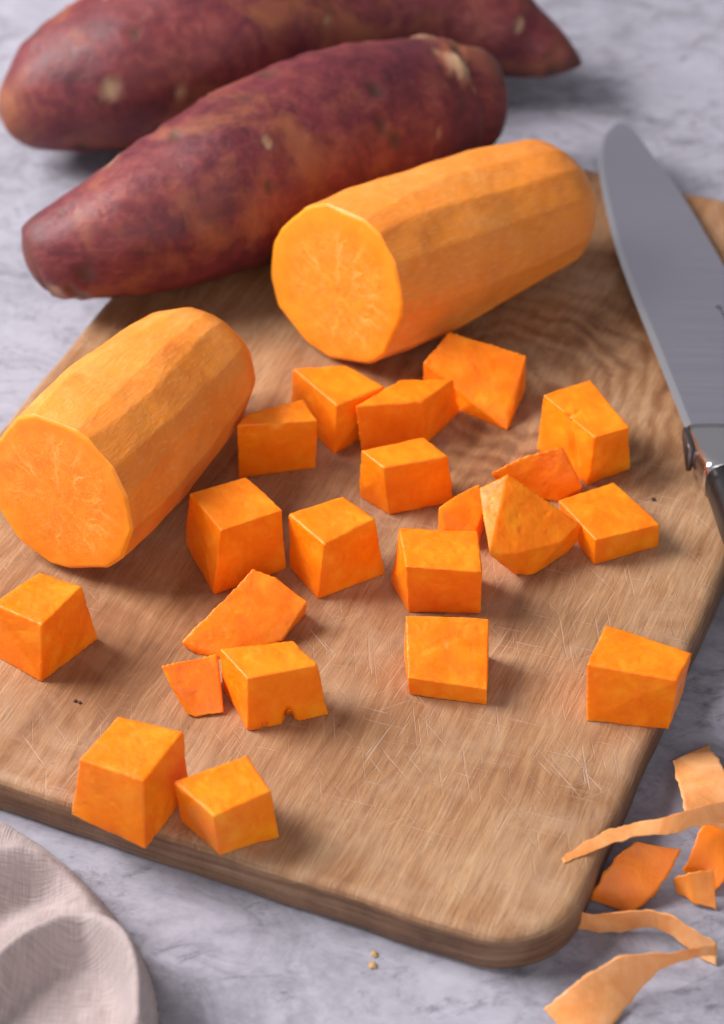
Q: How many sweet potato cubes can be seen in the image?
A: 21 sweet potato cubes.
